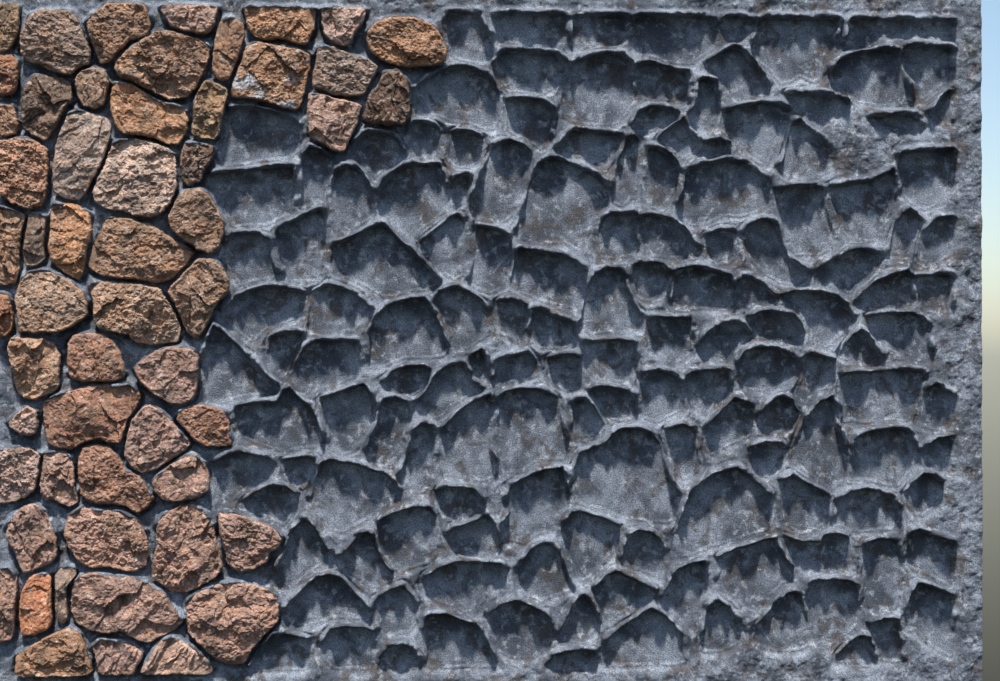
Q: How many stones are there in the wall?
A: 55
